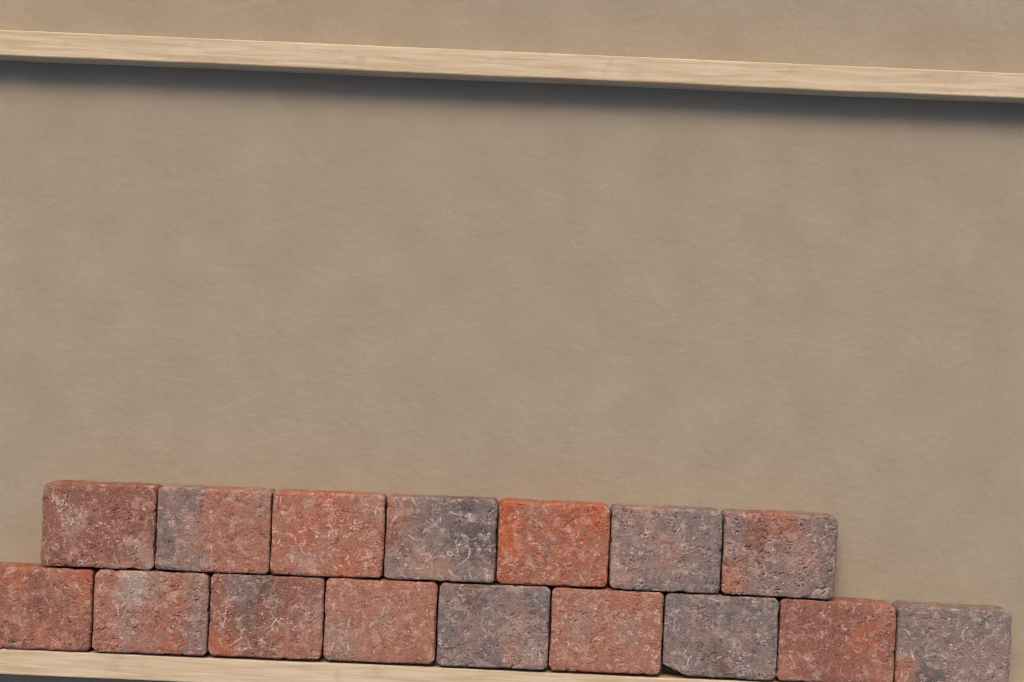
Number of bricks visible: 16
